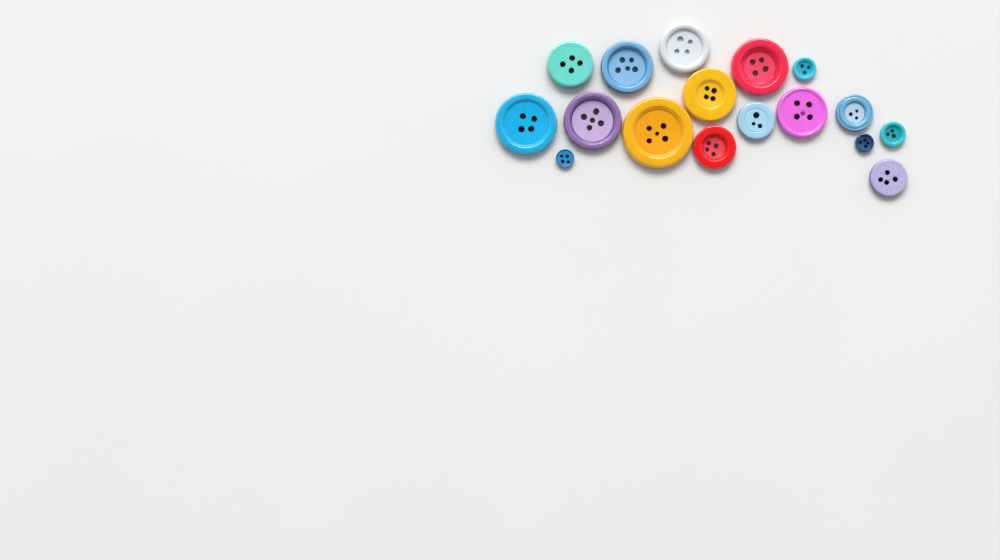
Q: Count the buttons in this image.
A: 17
